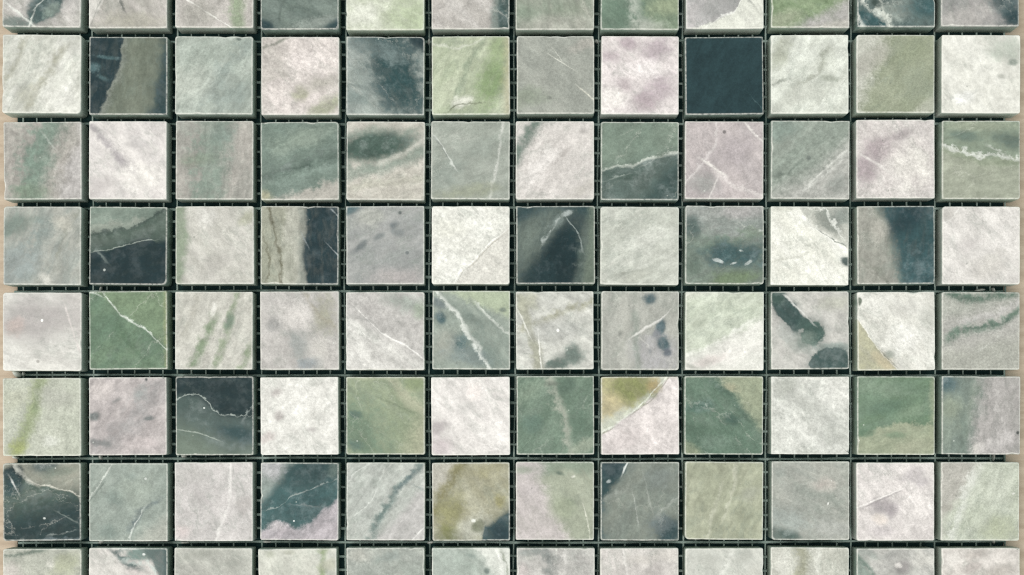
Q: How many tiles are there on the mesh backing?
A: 96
